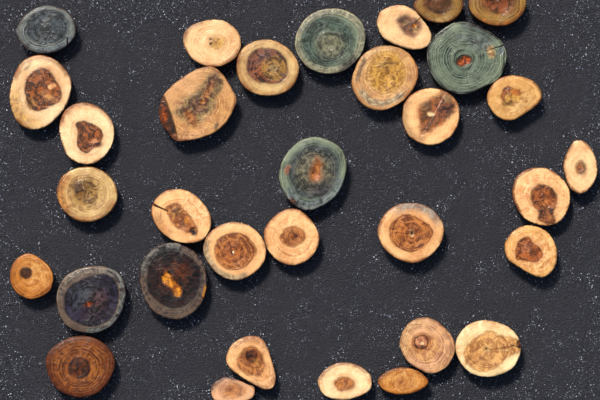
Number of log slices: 33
